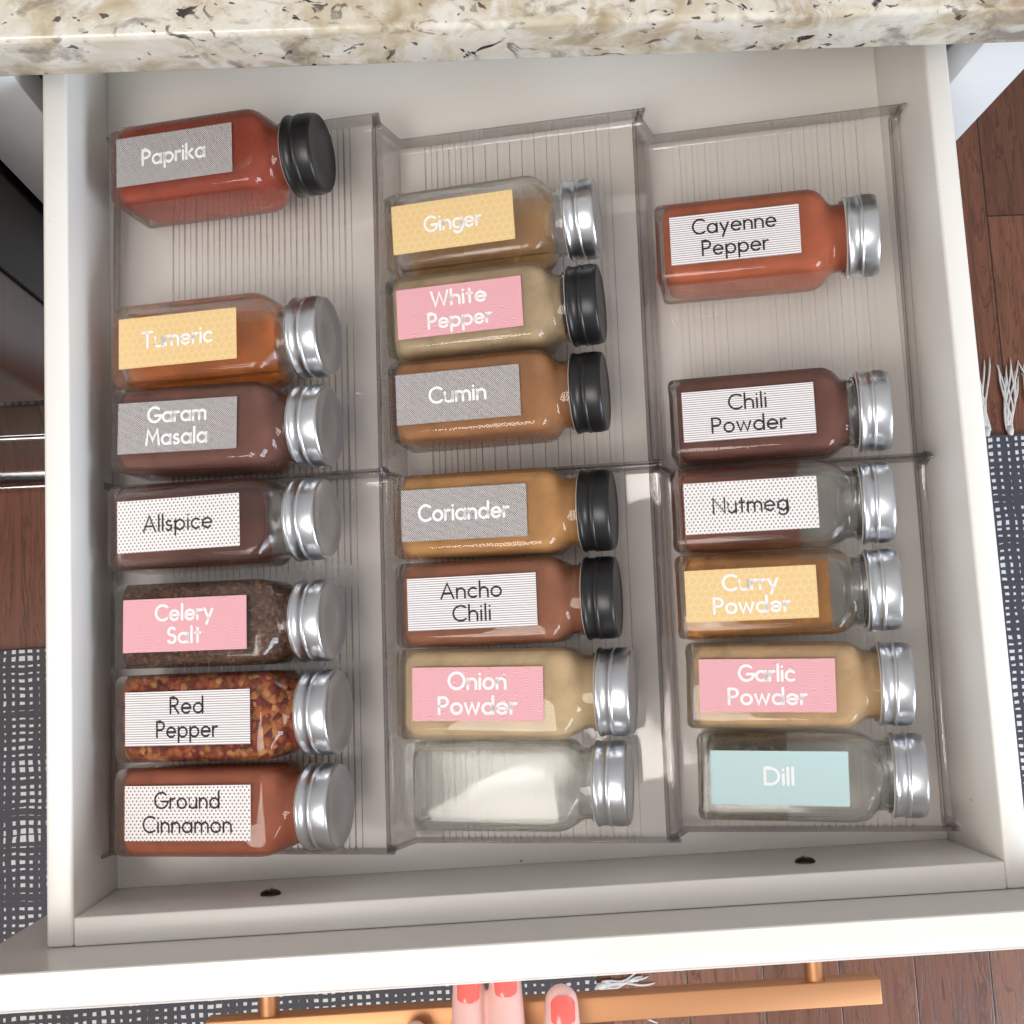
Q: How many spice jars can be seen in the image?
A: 20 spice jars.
